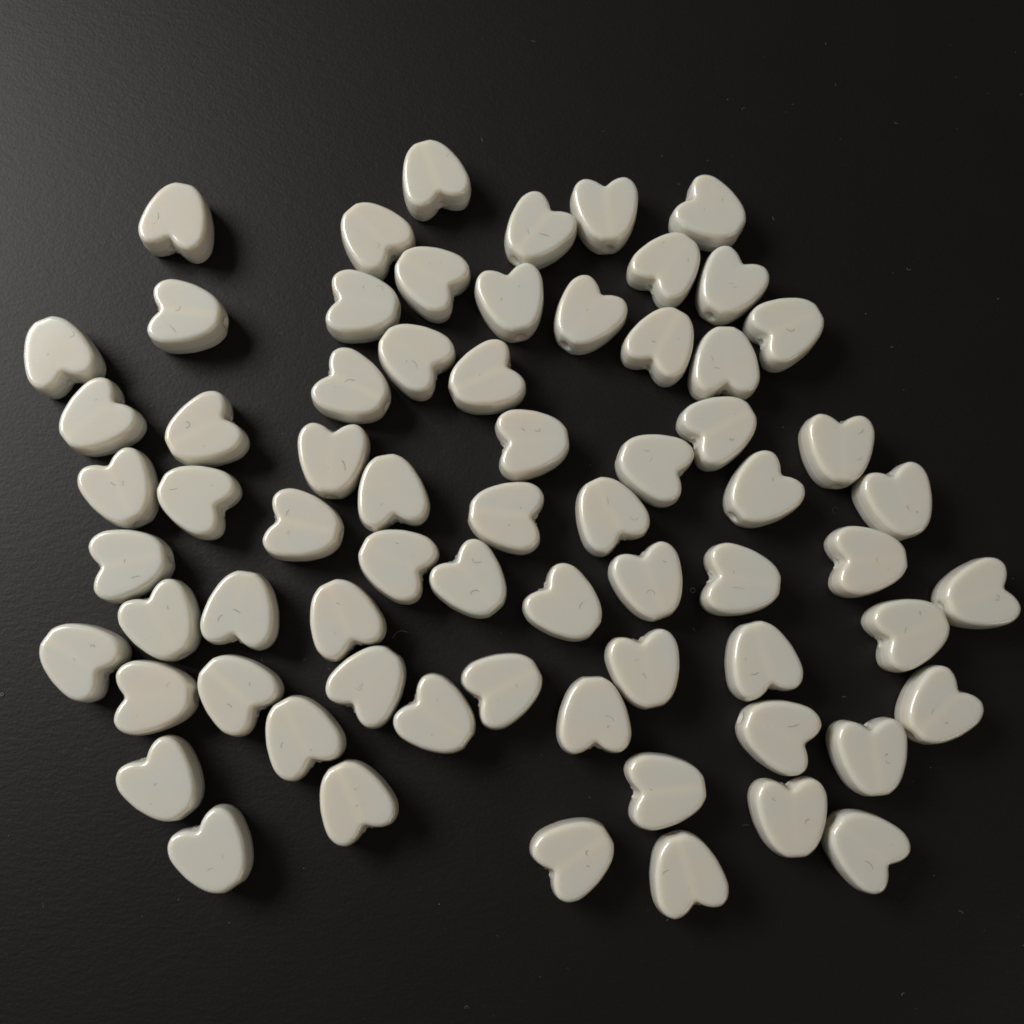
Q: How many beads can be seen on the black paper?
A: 68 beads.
